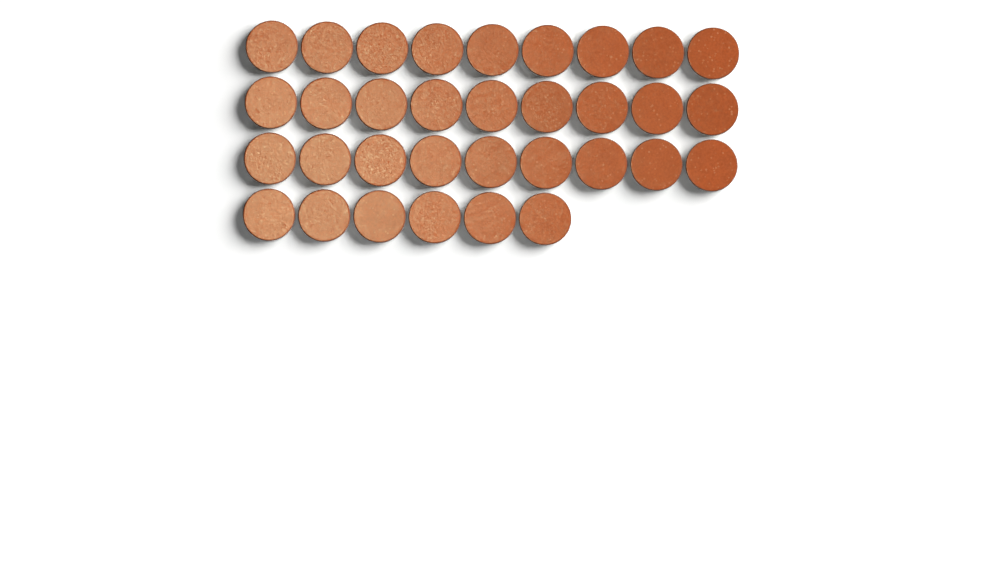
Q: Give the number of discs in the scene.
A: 33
